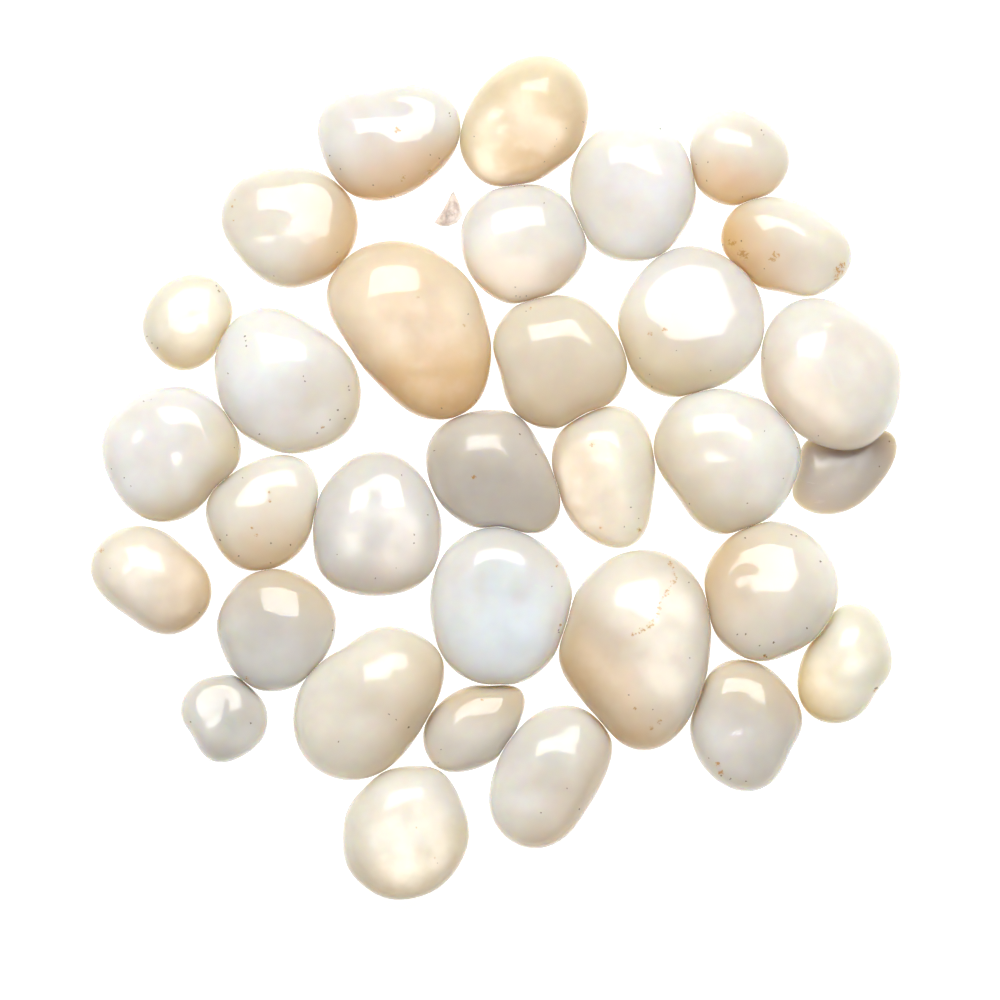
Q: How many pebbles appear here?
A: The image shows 32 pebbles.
